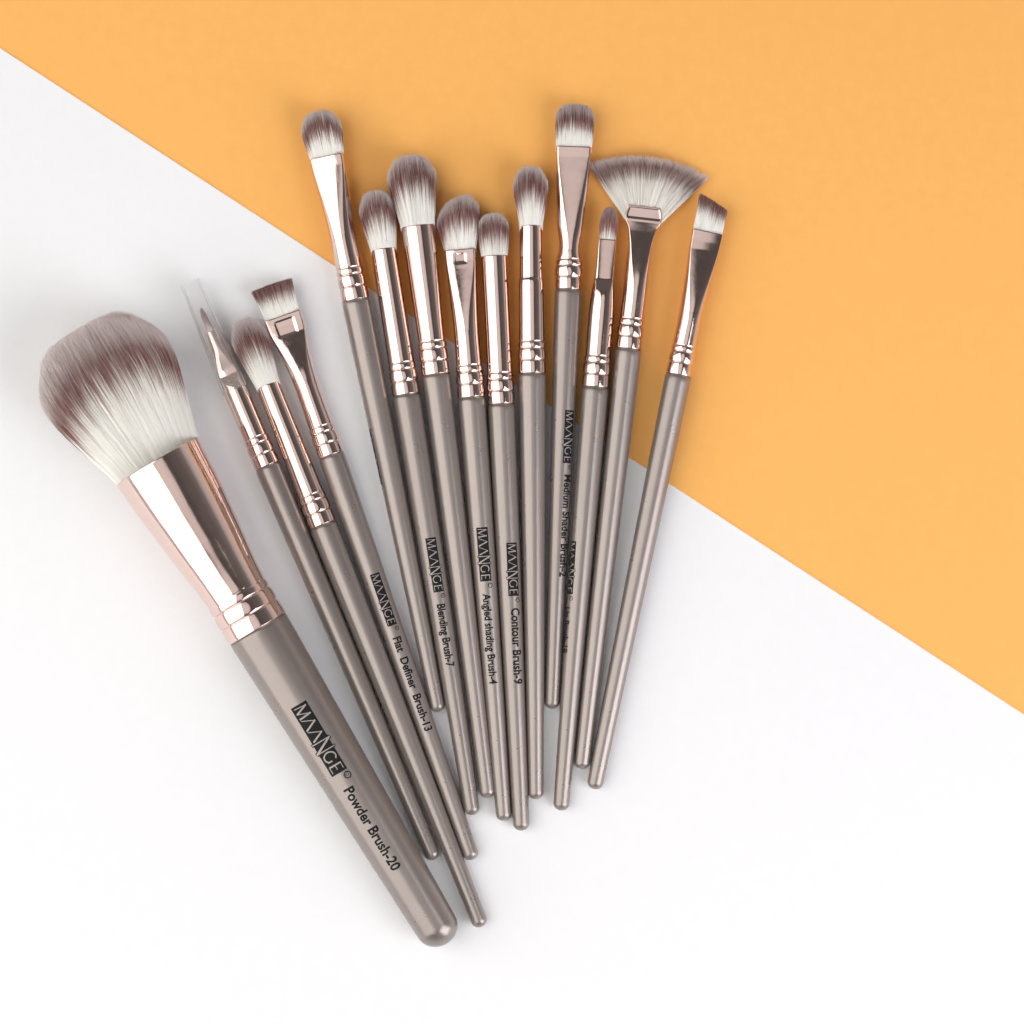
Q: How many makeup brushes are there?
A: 14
